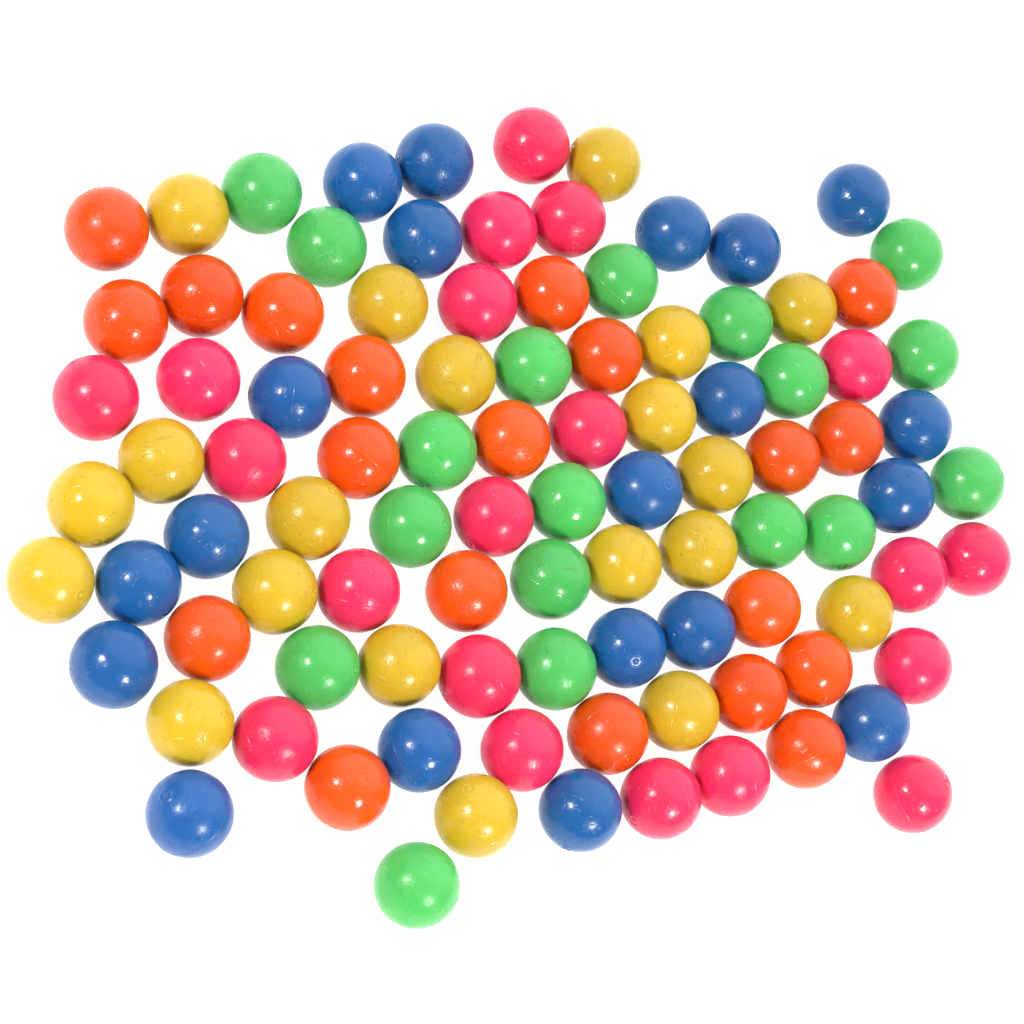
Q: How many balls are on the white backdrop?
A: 98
